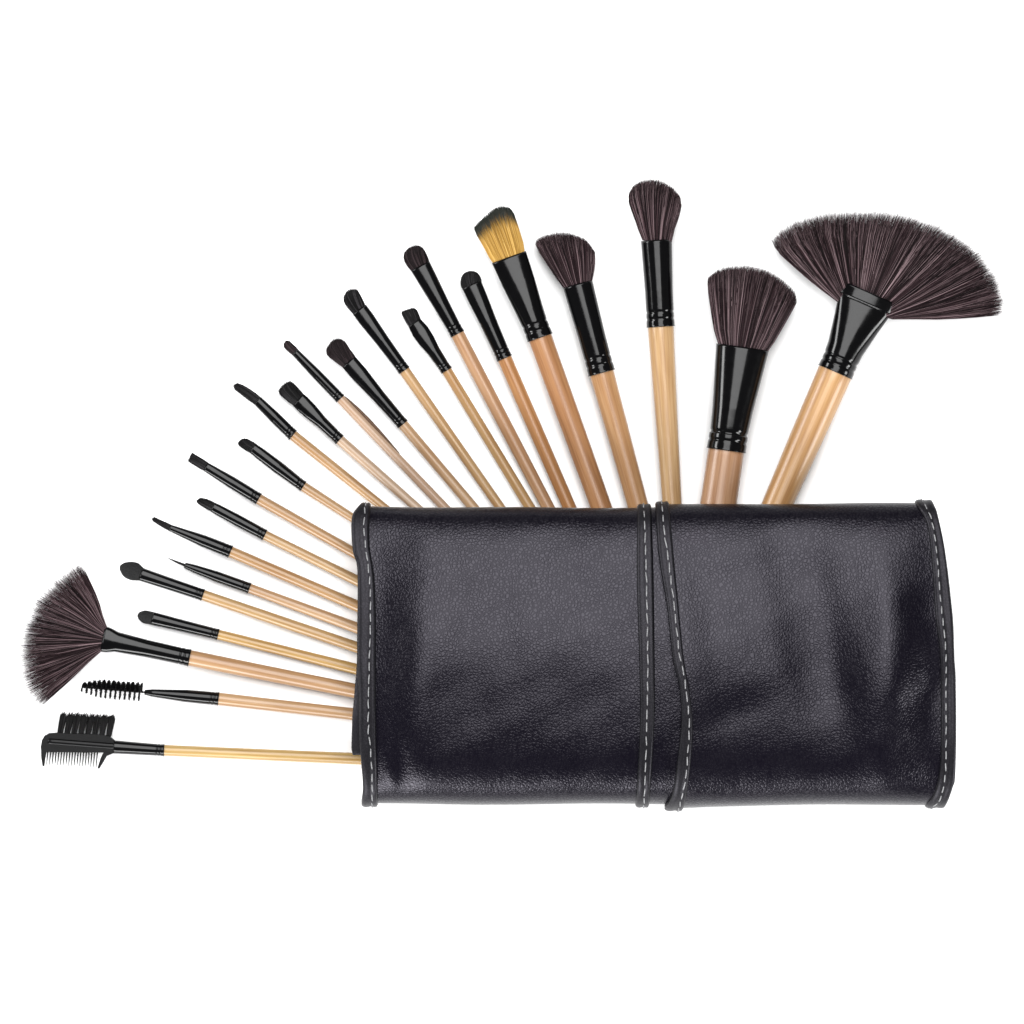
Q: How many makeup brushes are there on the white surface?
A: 23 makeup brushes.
